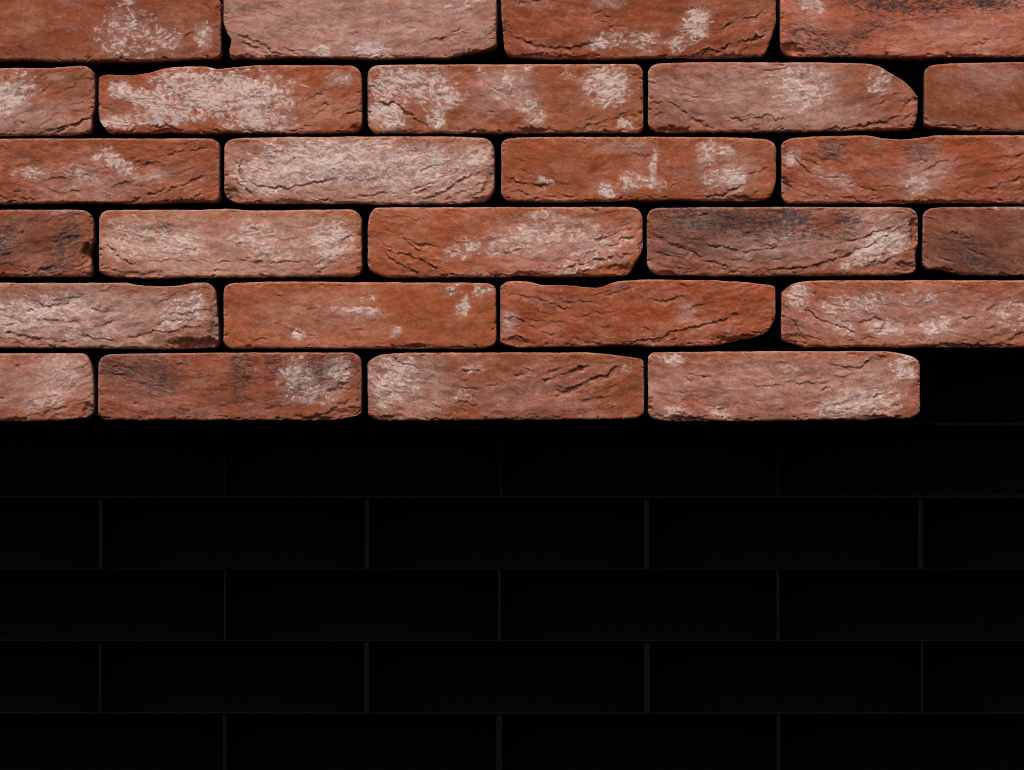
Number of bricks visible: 26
